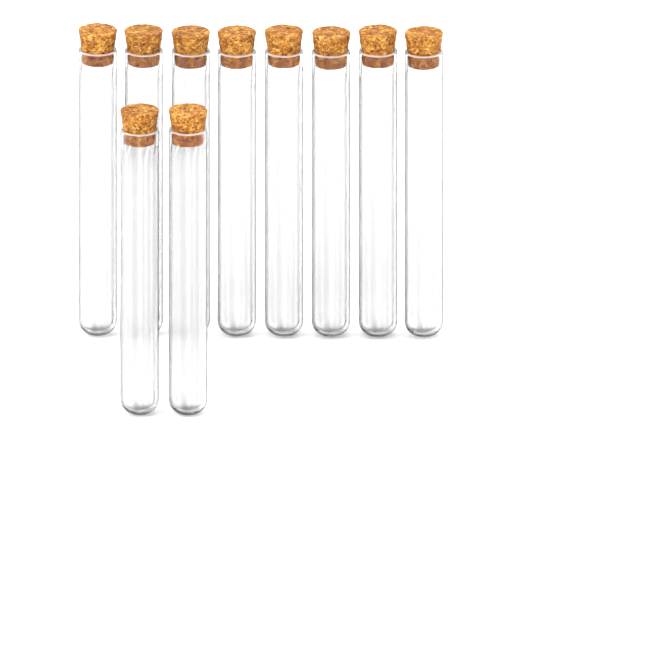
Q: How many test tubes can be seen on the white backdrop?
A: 10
